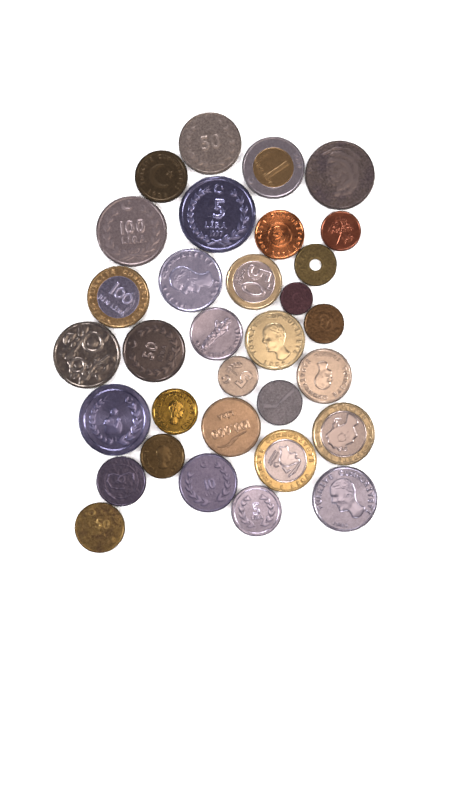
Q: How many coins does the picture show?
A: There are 32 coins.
